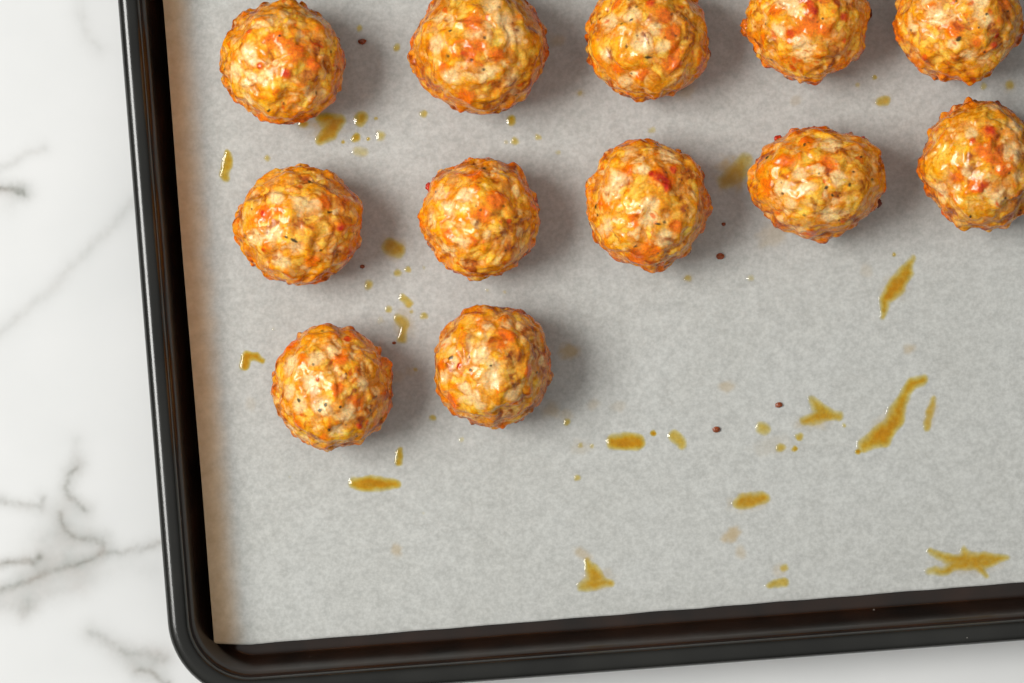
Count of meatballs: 12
